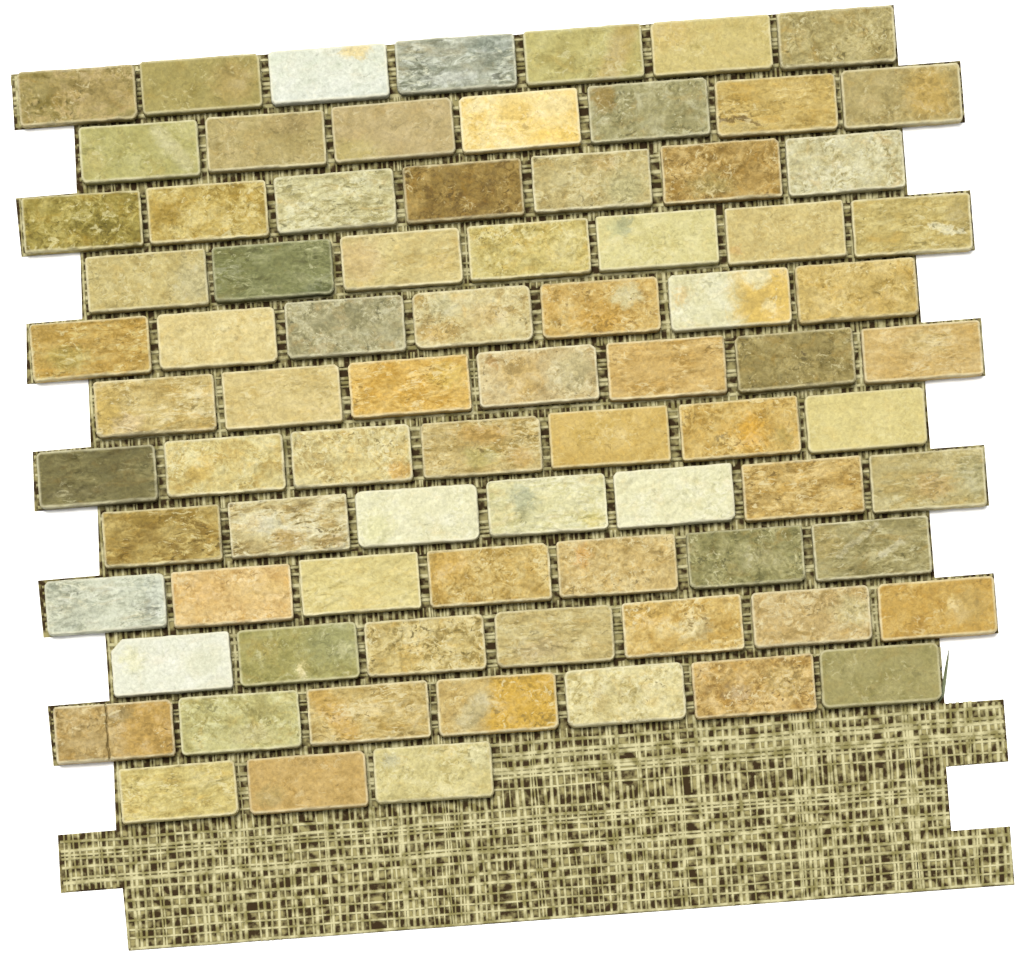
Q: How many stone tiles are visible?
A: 80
